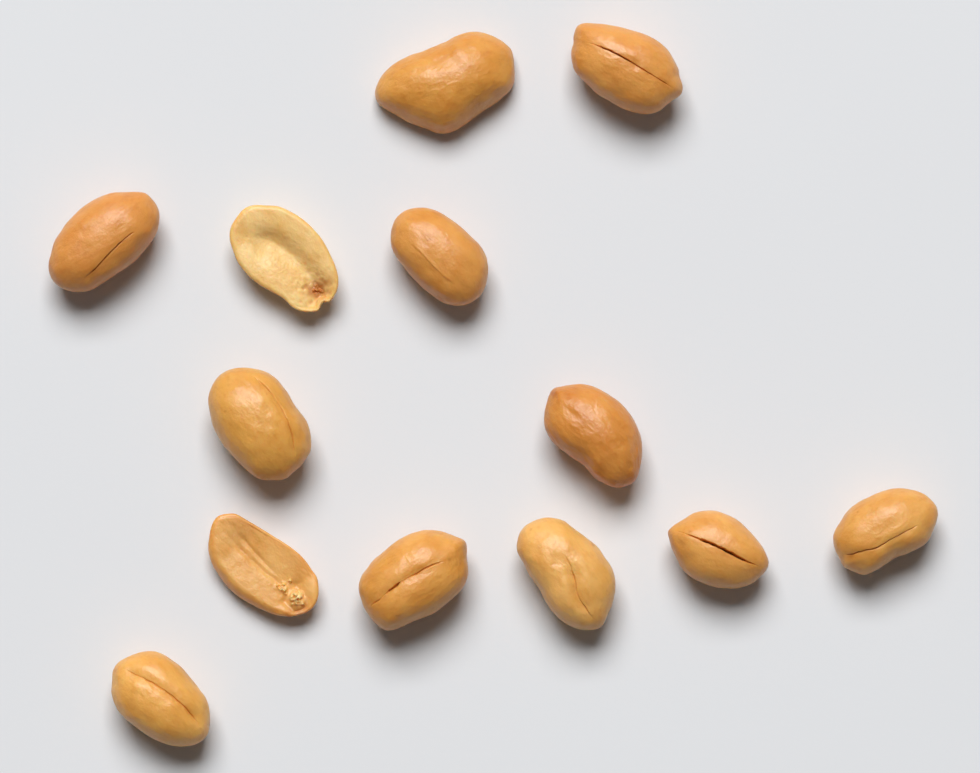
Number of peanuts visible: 13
